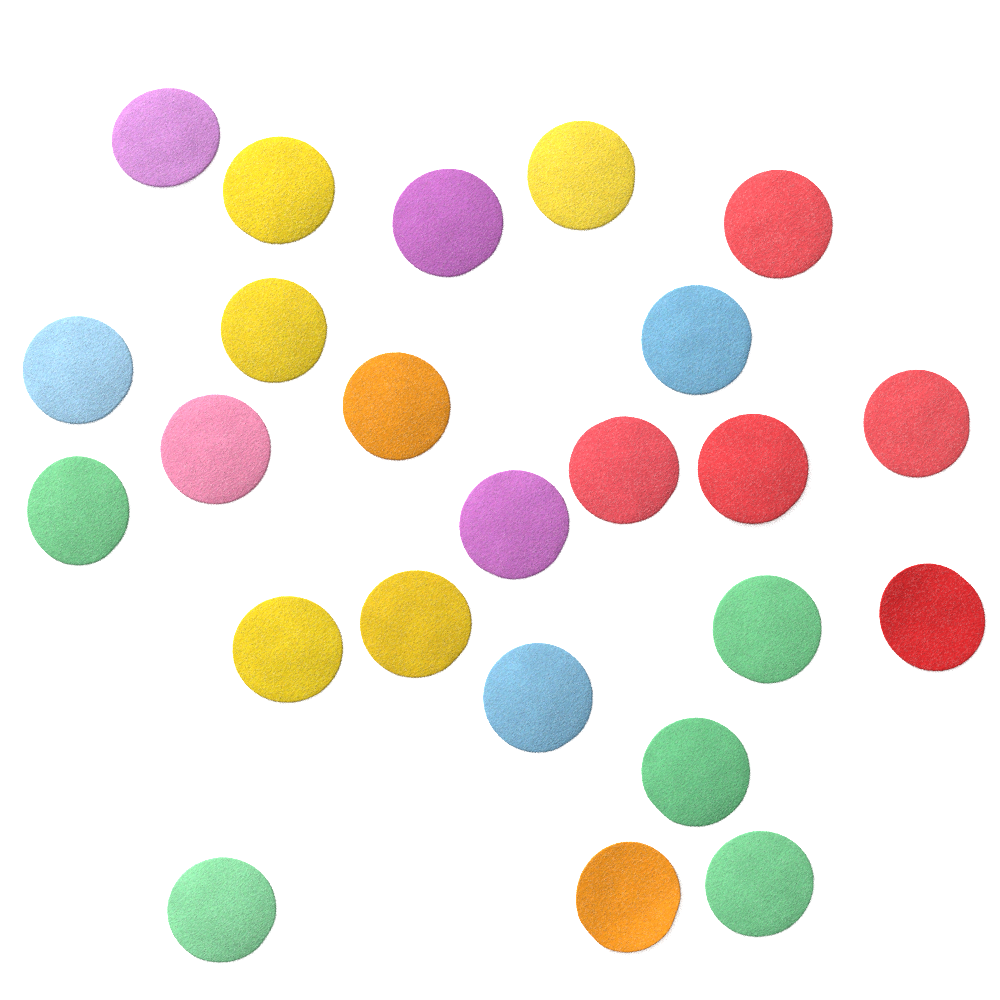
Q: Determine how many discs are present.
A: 24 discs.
